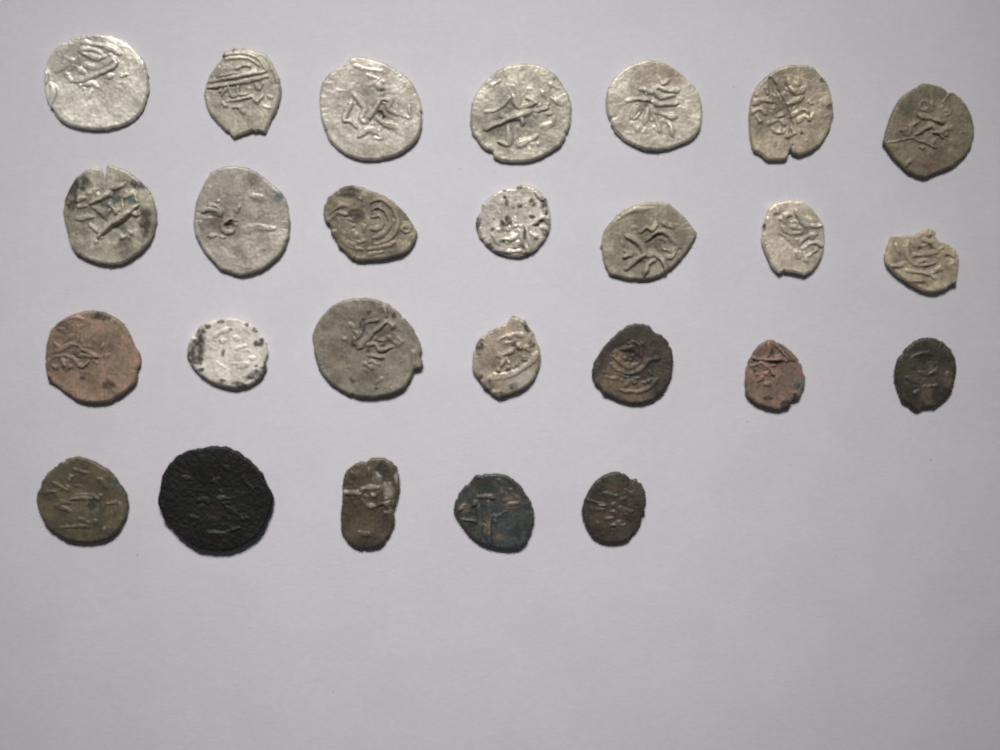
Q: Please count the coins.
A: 26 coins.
